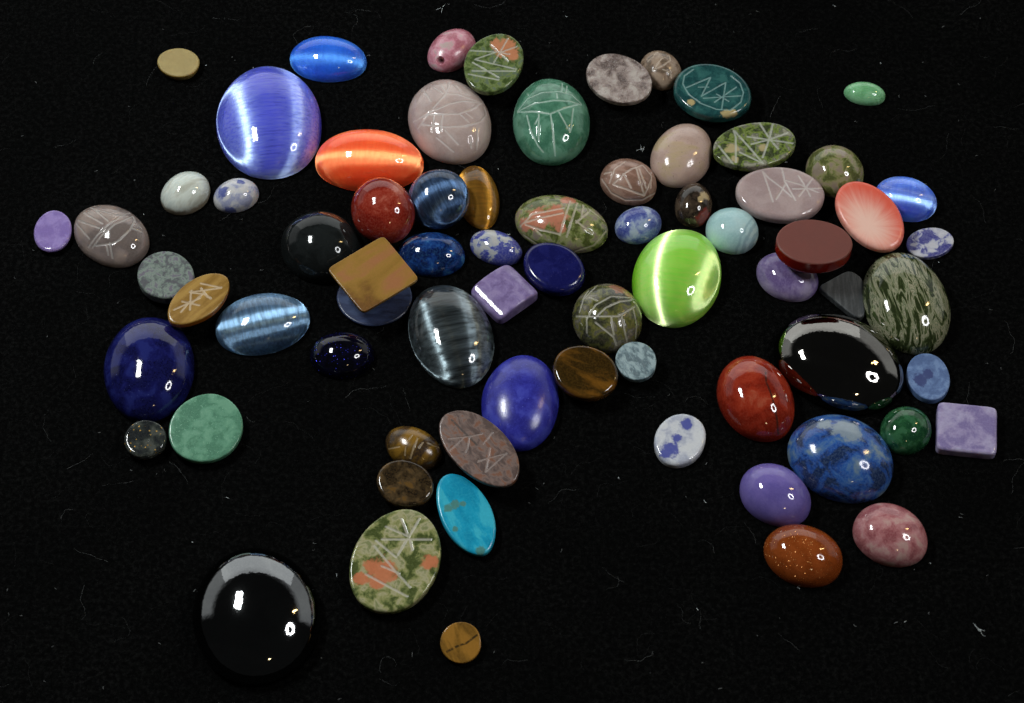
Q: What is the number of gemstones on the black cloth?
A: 72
